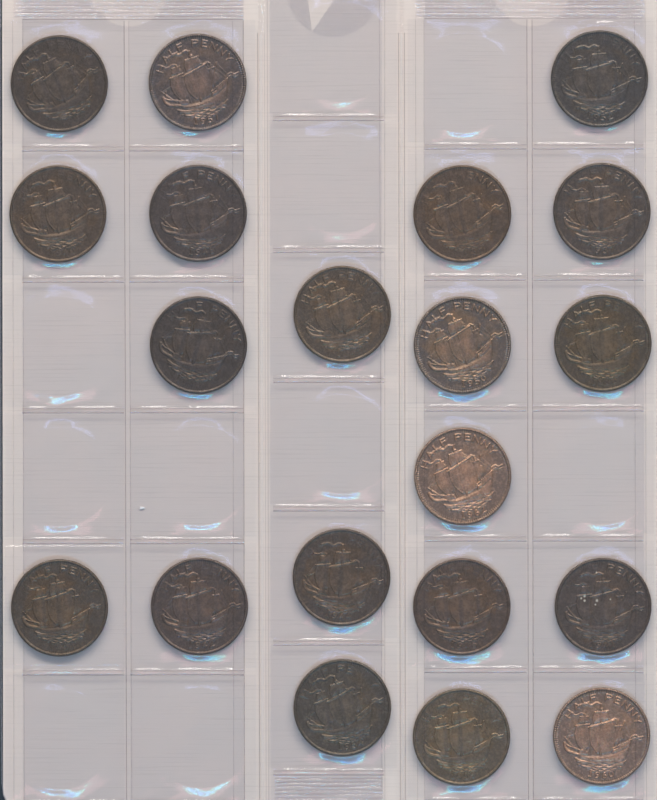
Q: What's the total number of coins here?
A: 20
